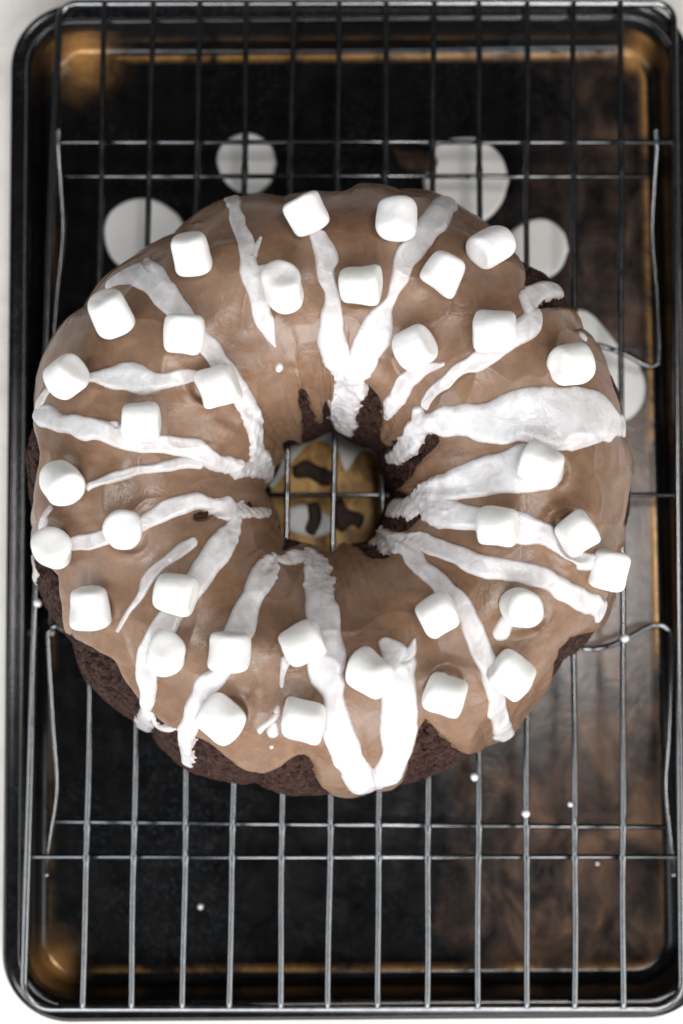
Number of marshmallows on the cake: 34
